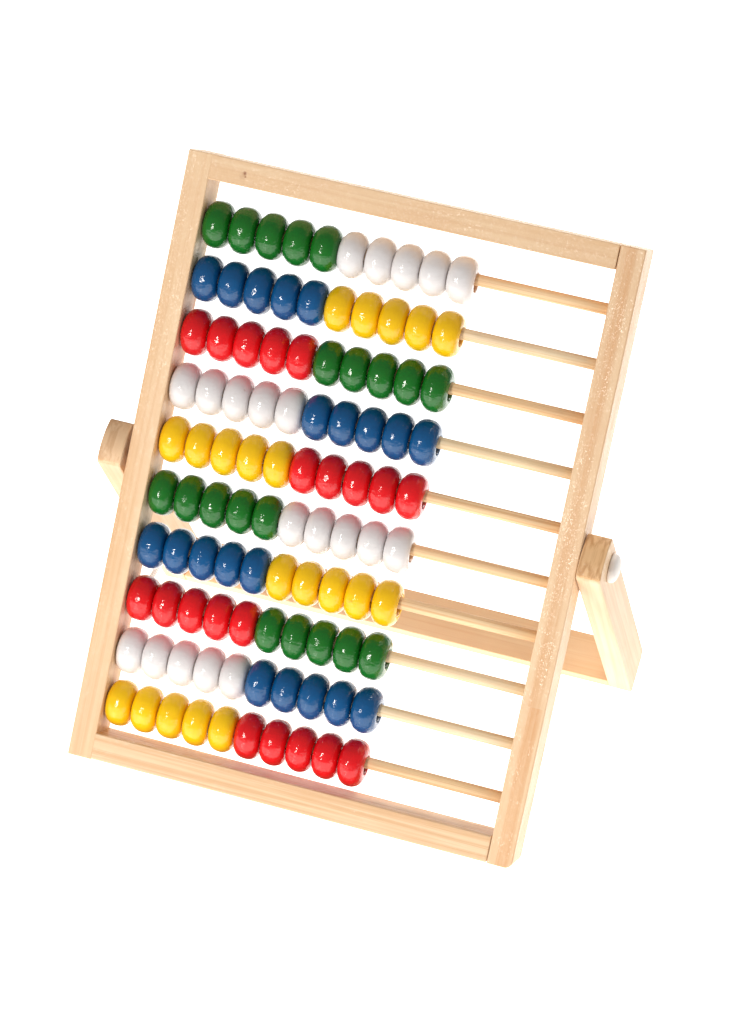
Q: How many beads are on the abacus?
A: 100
